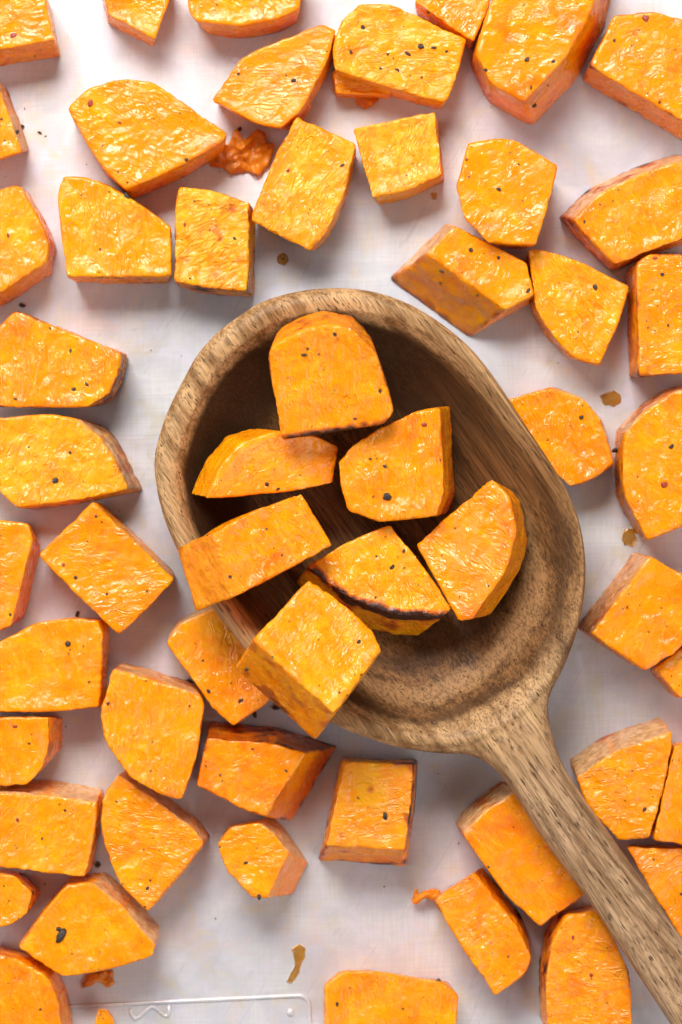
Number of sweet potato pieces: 55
